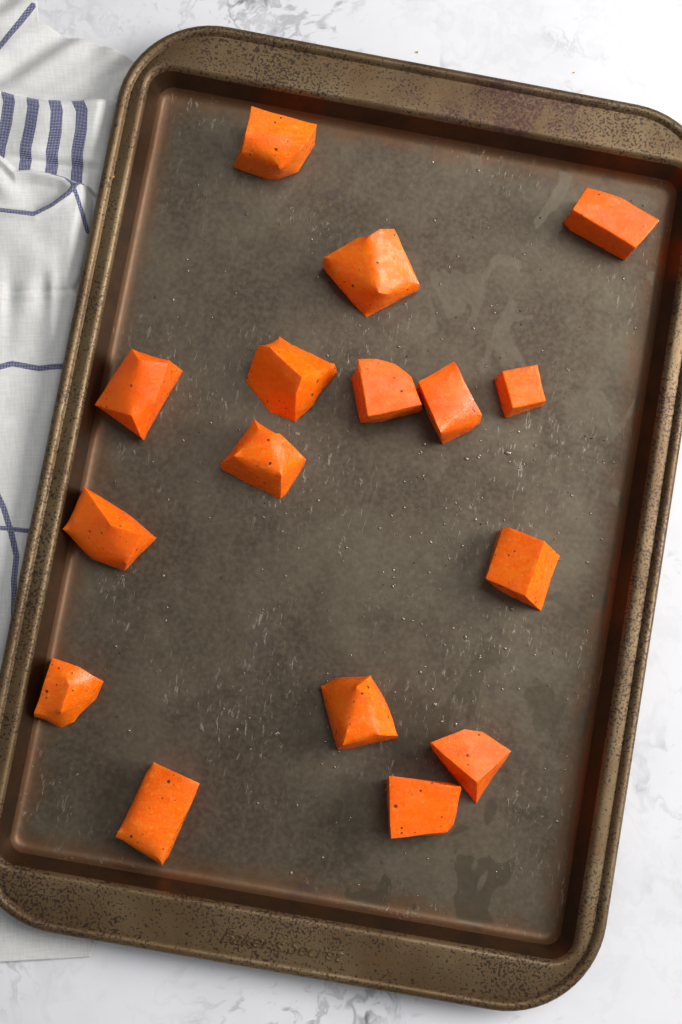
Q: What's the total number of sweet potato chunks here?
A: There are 16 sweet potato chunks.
